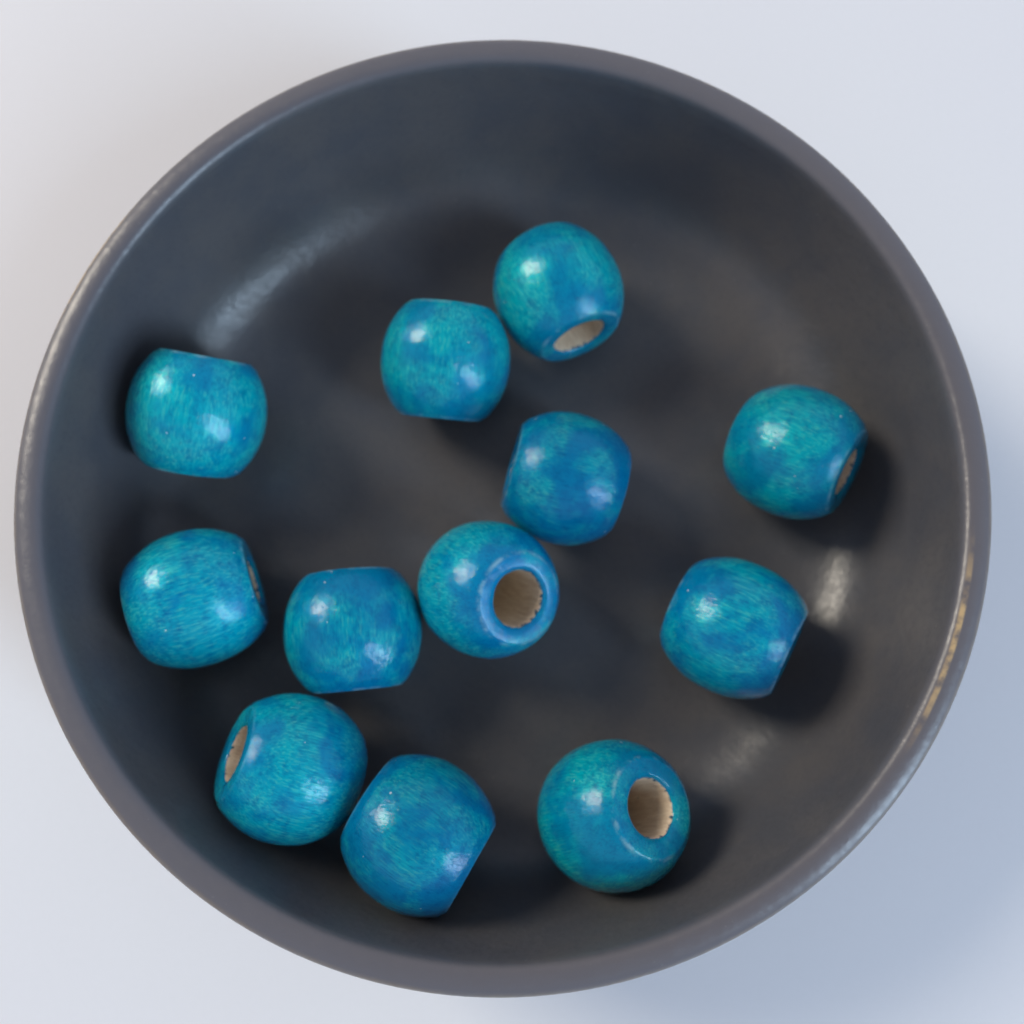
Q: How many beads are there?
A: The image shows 12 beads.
